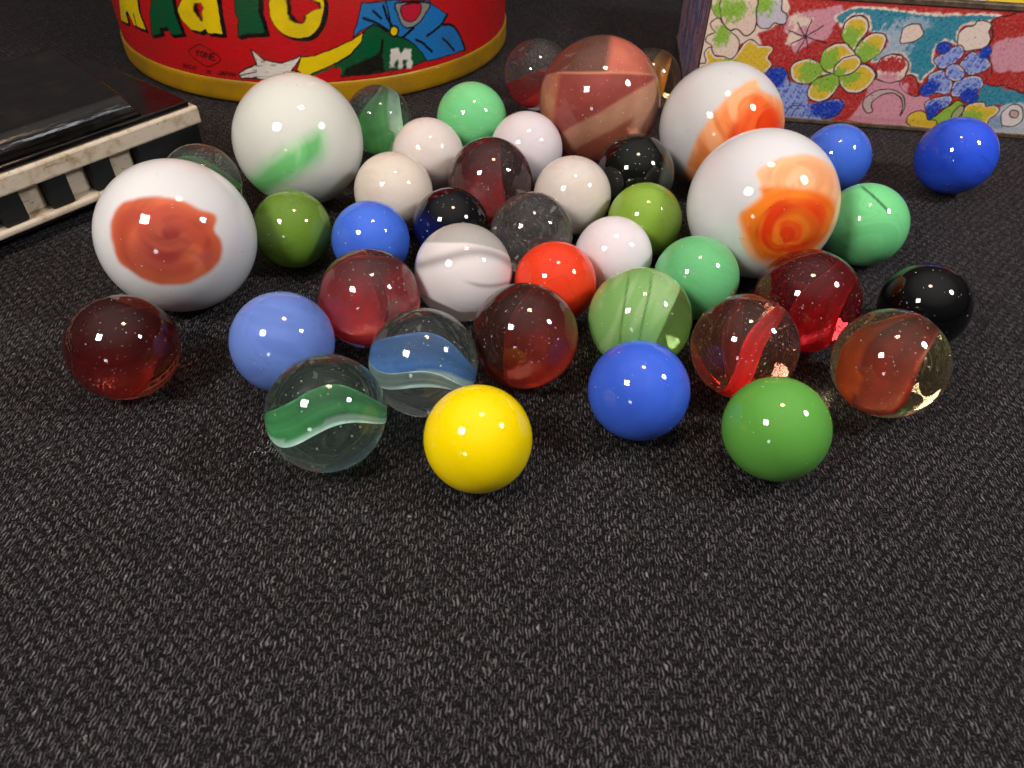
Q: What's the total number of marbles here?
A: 42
